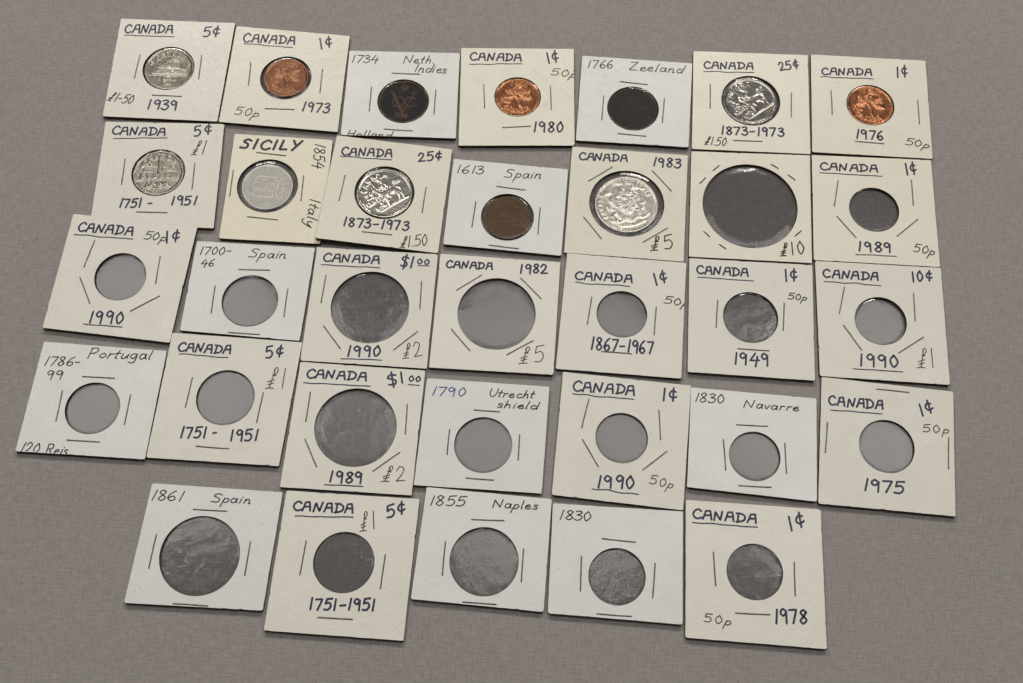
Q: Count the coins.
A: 12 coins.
